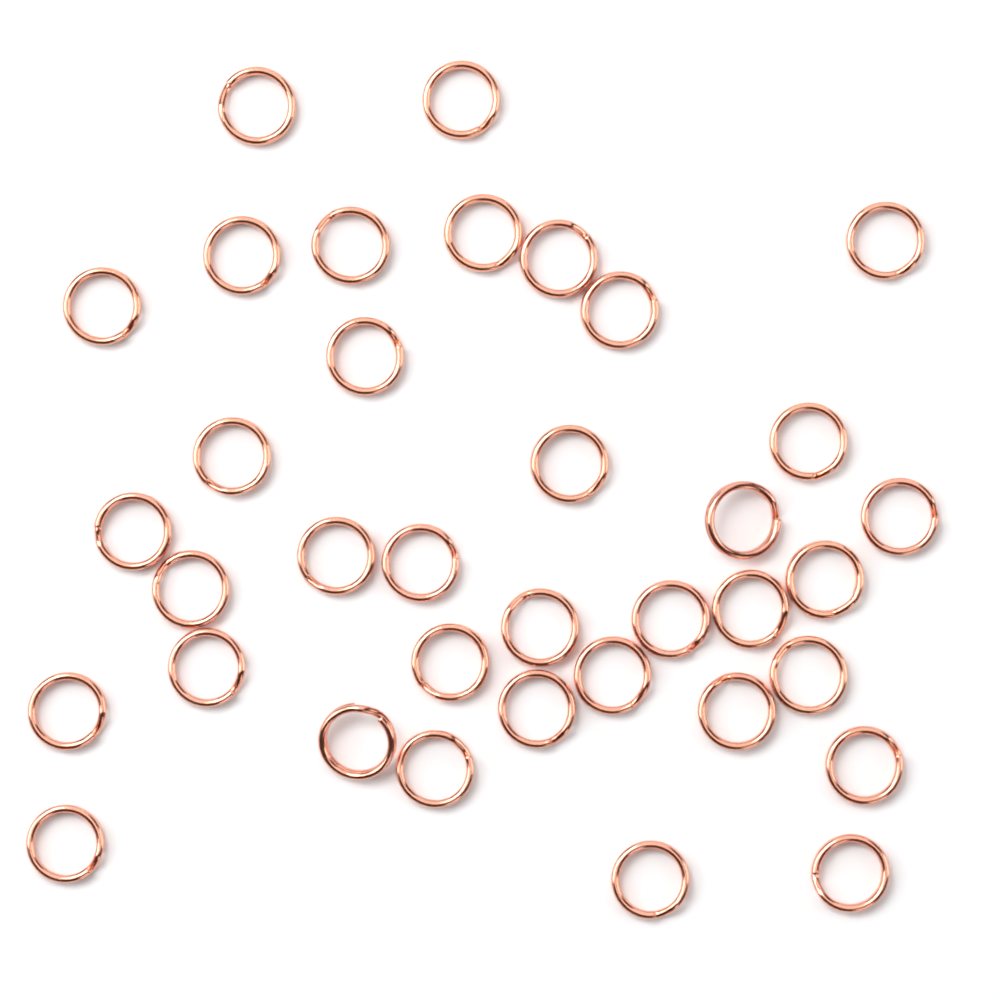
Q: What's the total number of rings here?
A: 36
